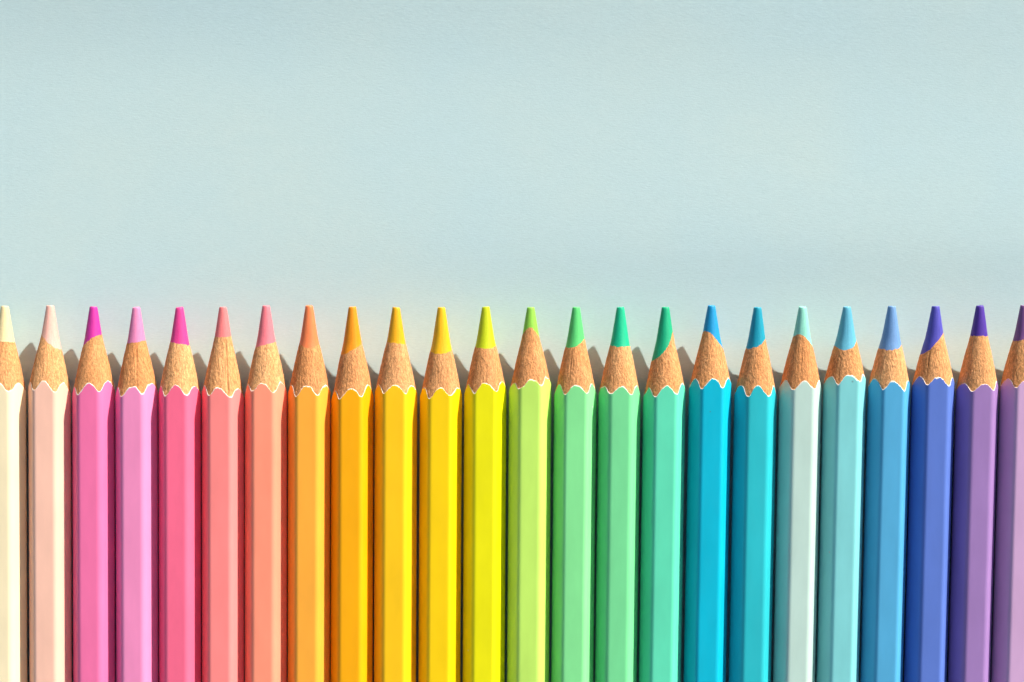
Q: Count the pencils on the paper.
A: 24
